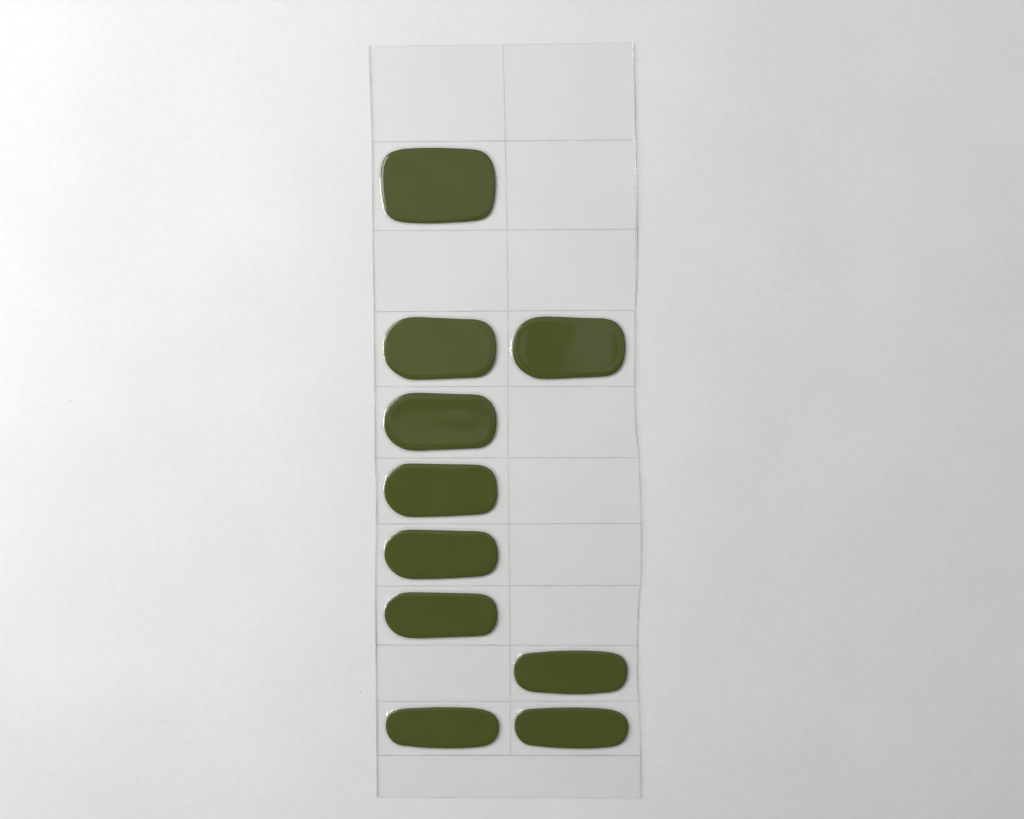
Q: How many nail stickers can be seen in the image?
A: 10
